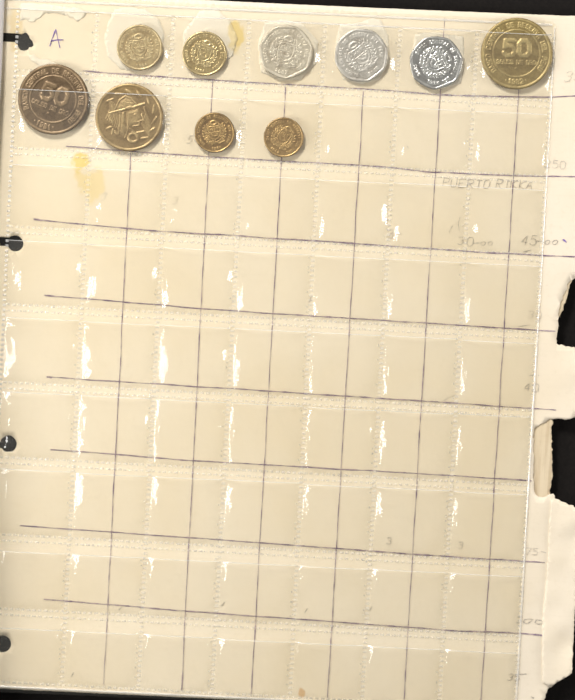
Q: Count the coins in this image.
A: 10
